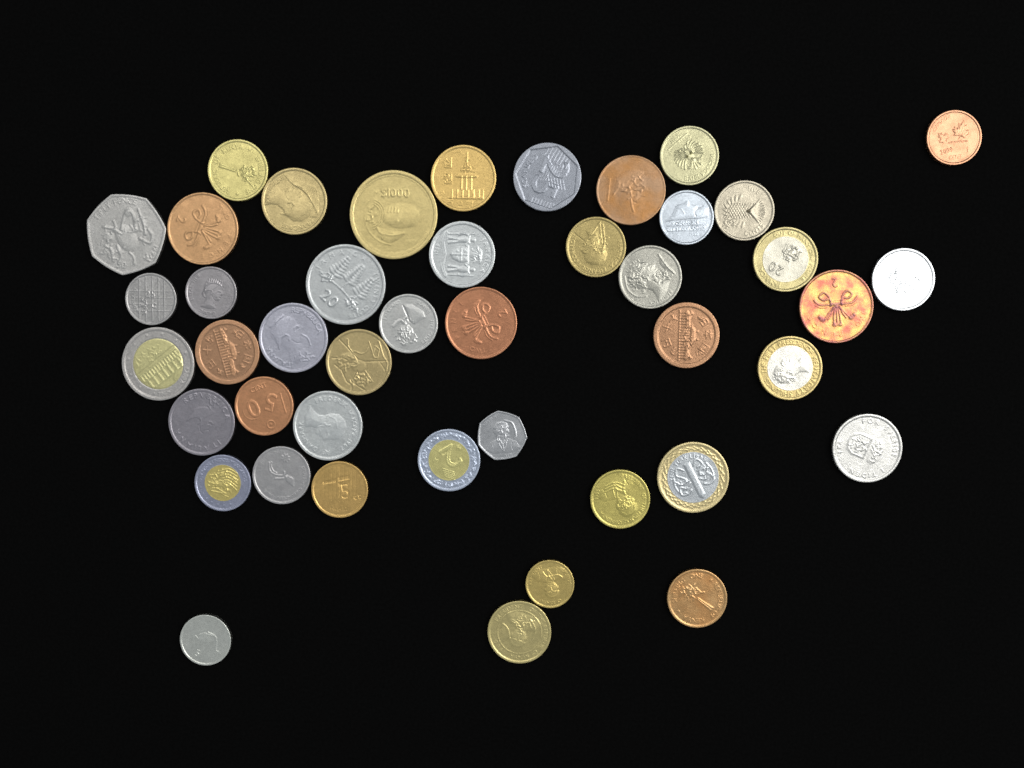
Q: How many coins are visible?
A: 44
